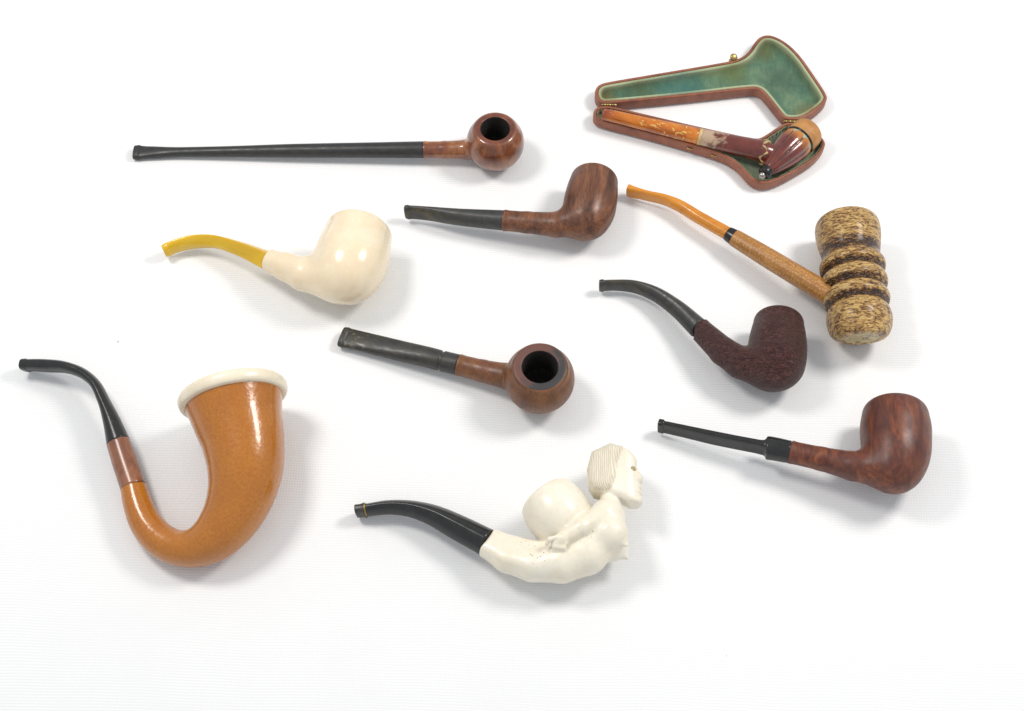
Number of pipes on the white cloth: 10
